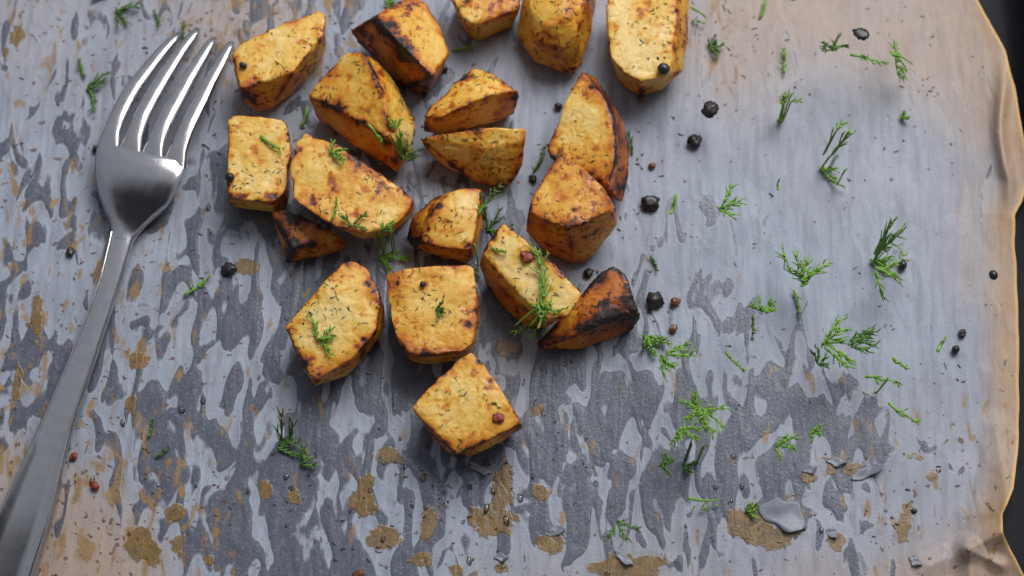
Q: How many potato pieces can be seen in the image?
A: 19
